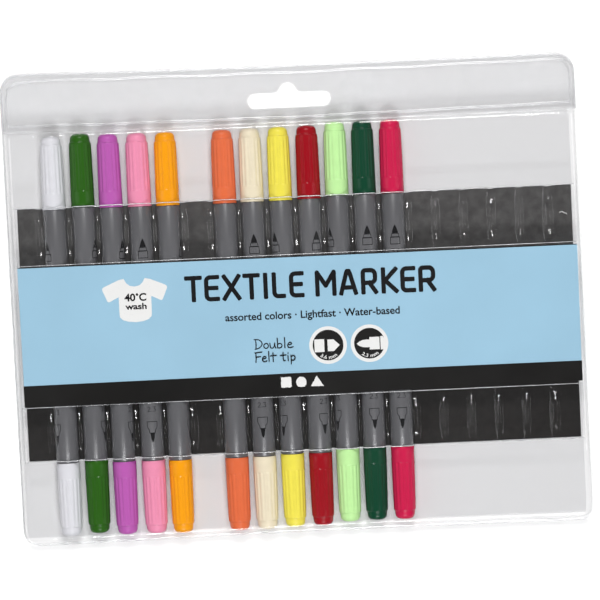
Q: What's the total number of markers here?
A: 12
